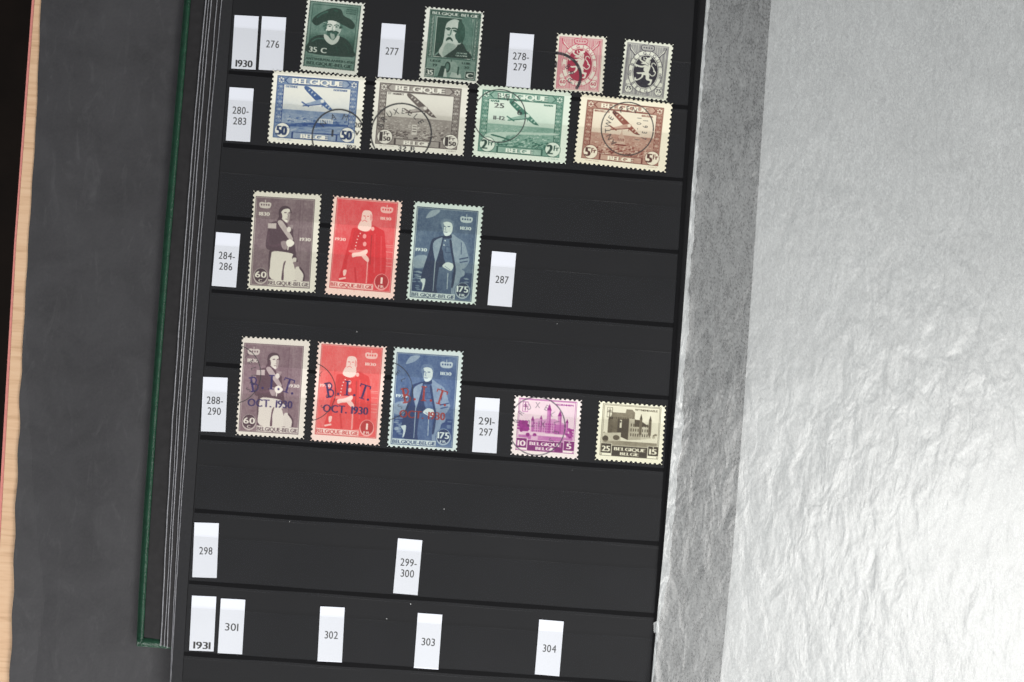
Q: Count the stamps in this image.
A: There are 16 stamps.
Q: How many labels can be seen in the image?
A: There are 16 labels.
